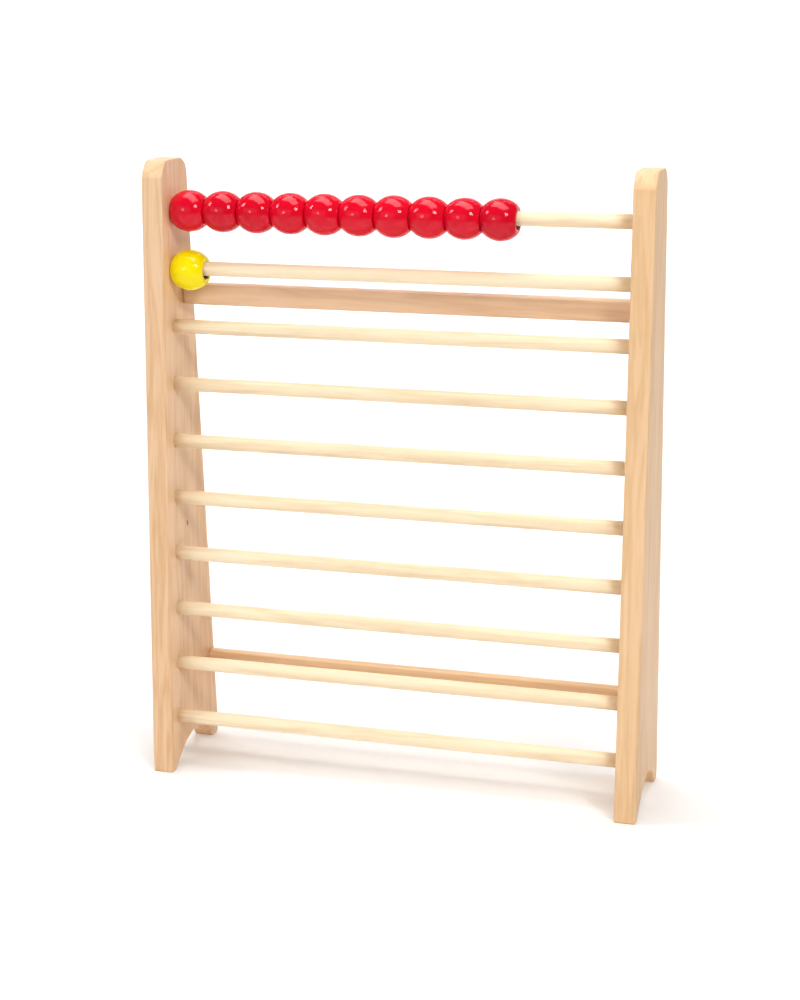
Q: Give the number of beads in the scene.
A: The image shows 11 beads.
